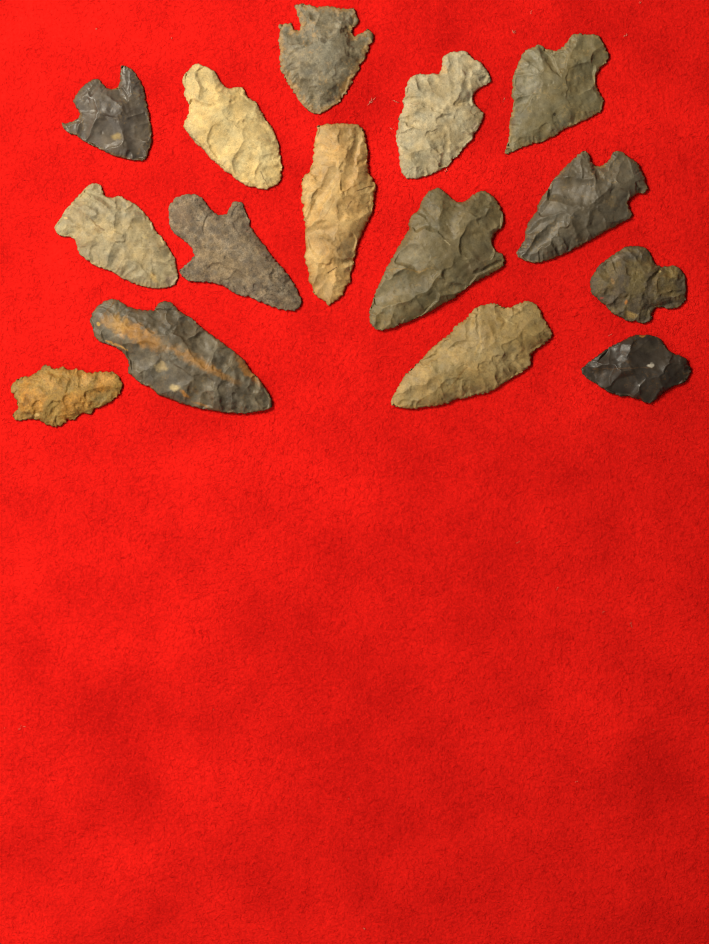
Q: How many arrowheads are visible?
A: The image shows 15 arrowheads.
